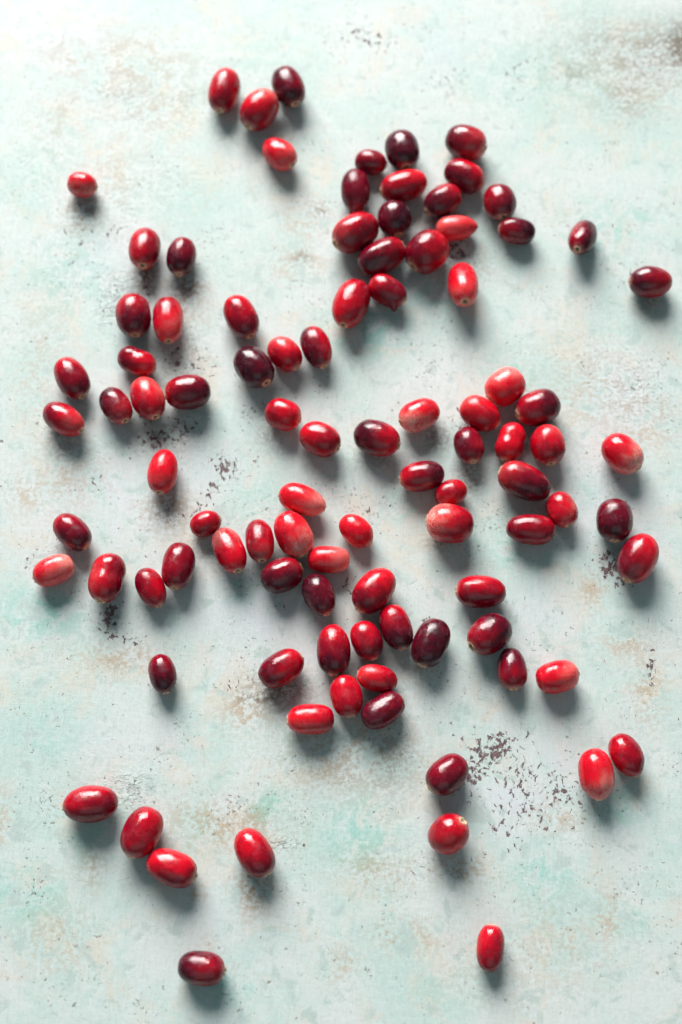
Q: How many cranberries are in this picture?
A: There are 97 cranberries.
